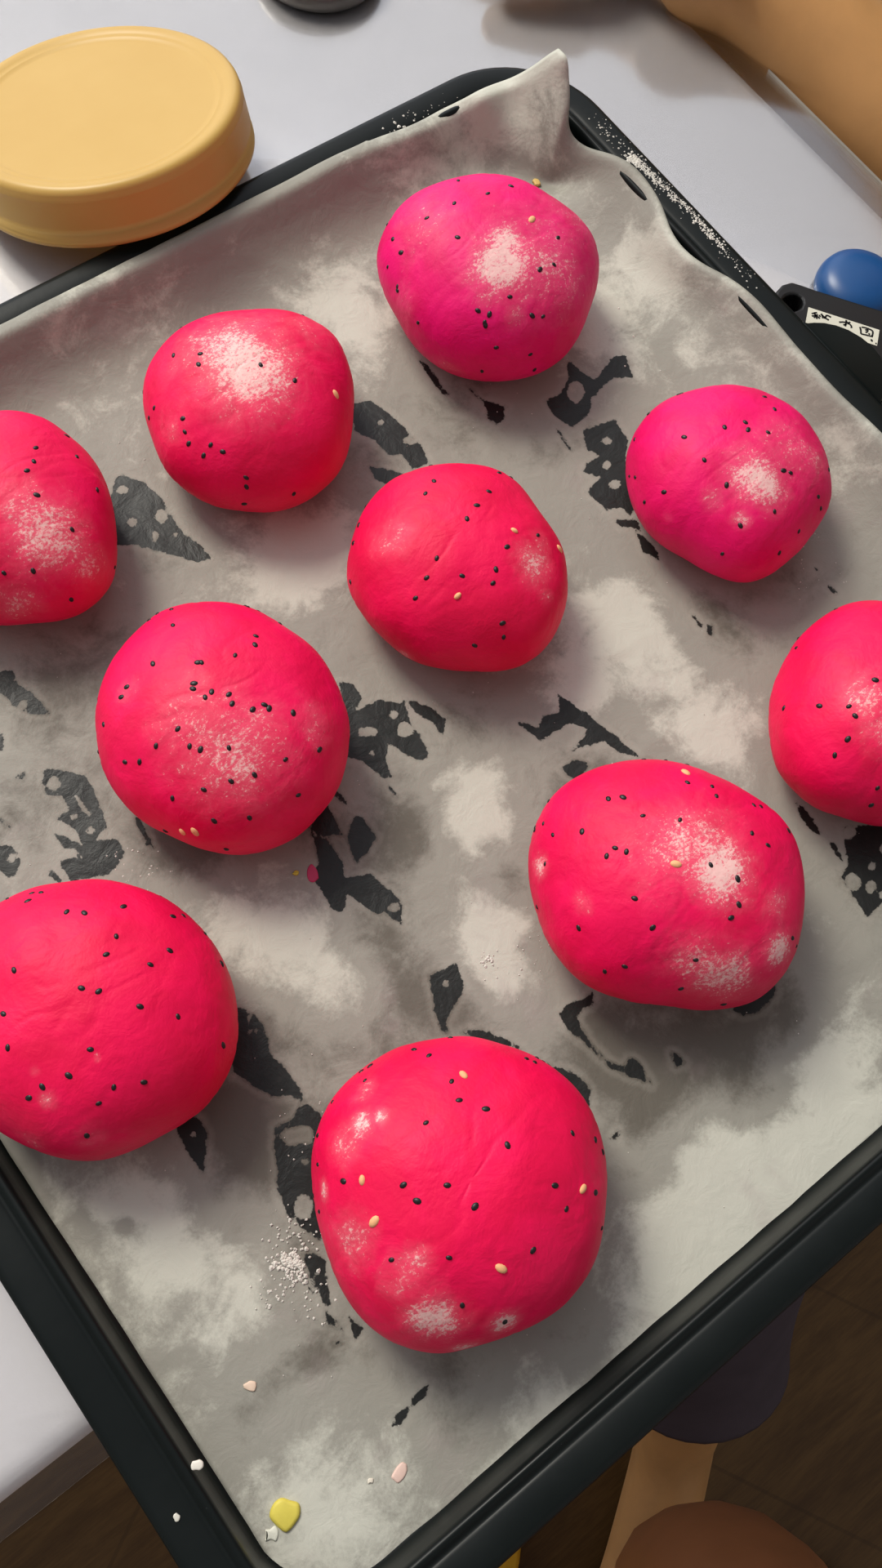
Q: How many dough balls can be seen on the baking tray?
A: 10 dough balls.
